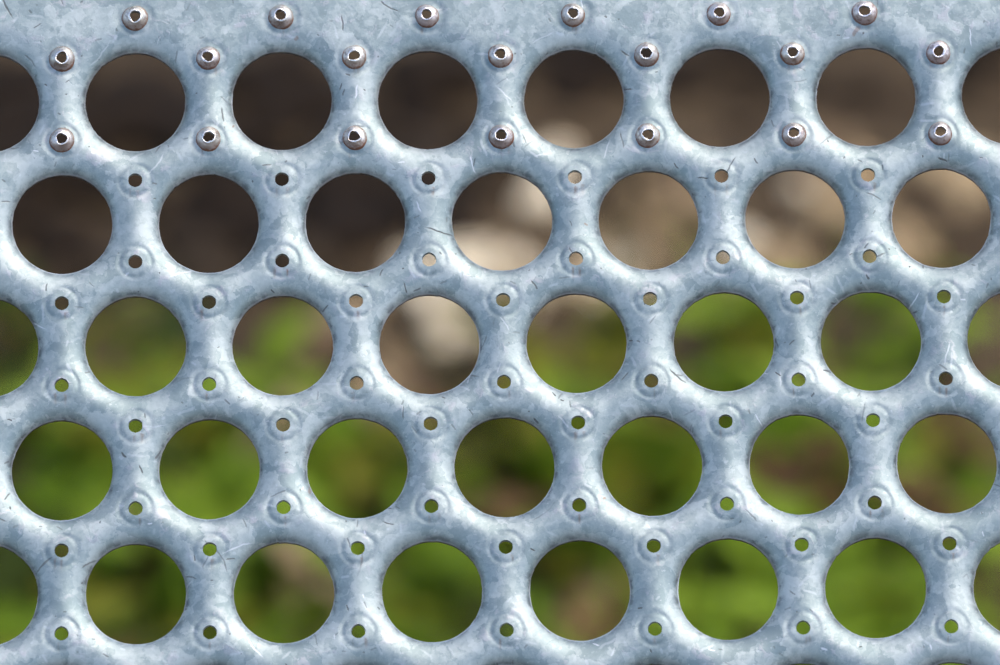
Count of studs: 20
